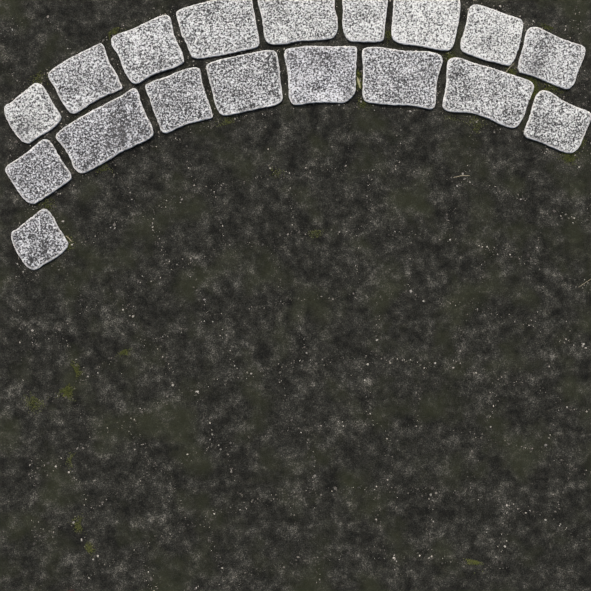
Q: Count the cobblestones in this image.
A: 18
